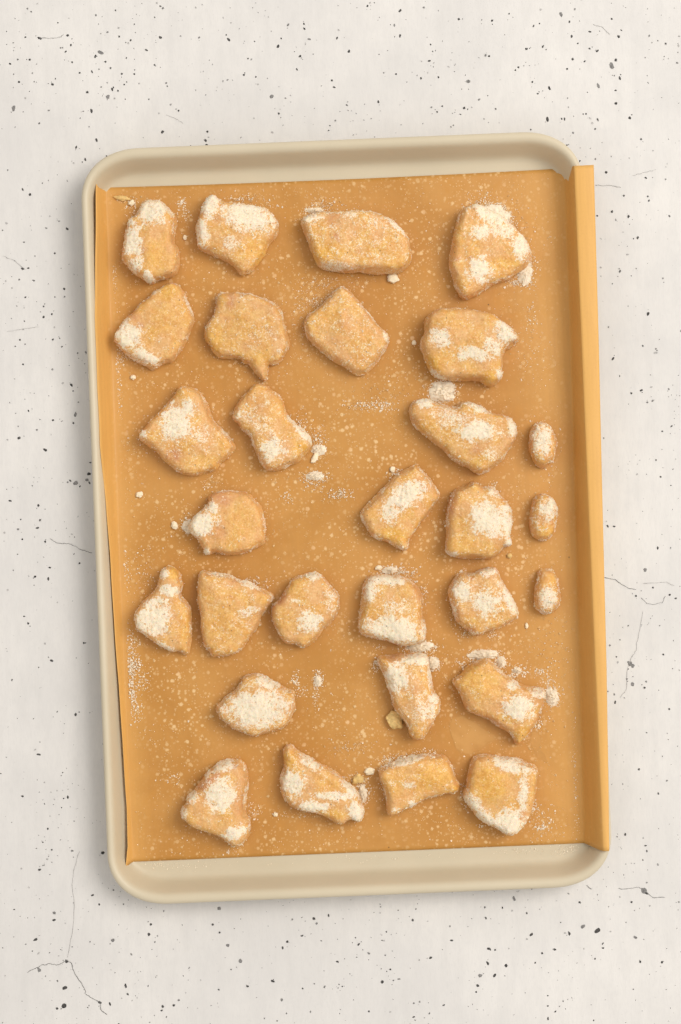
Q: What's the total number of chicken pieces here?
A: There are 29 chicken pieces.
